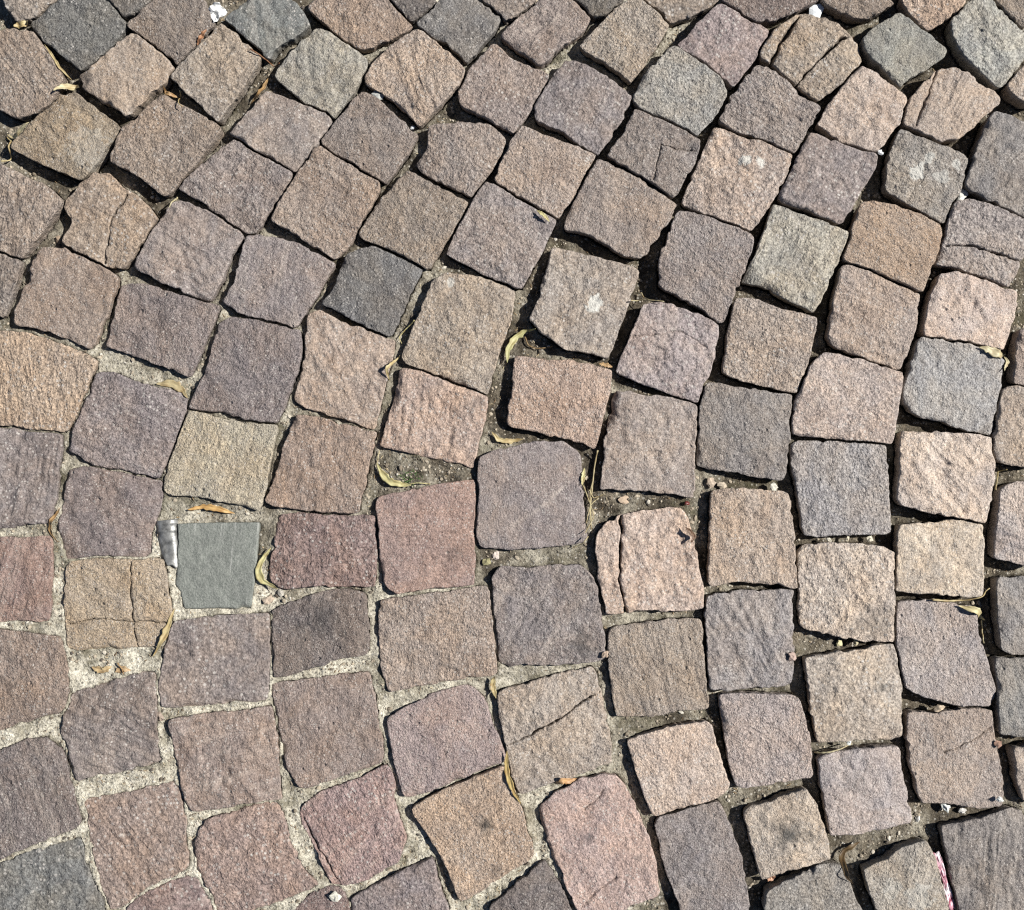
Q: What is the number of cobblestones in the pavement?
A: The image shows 133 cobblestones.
